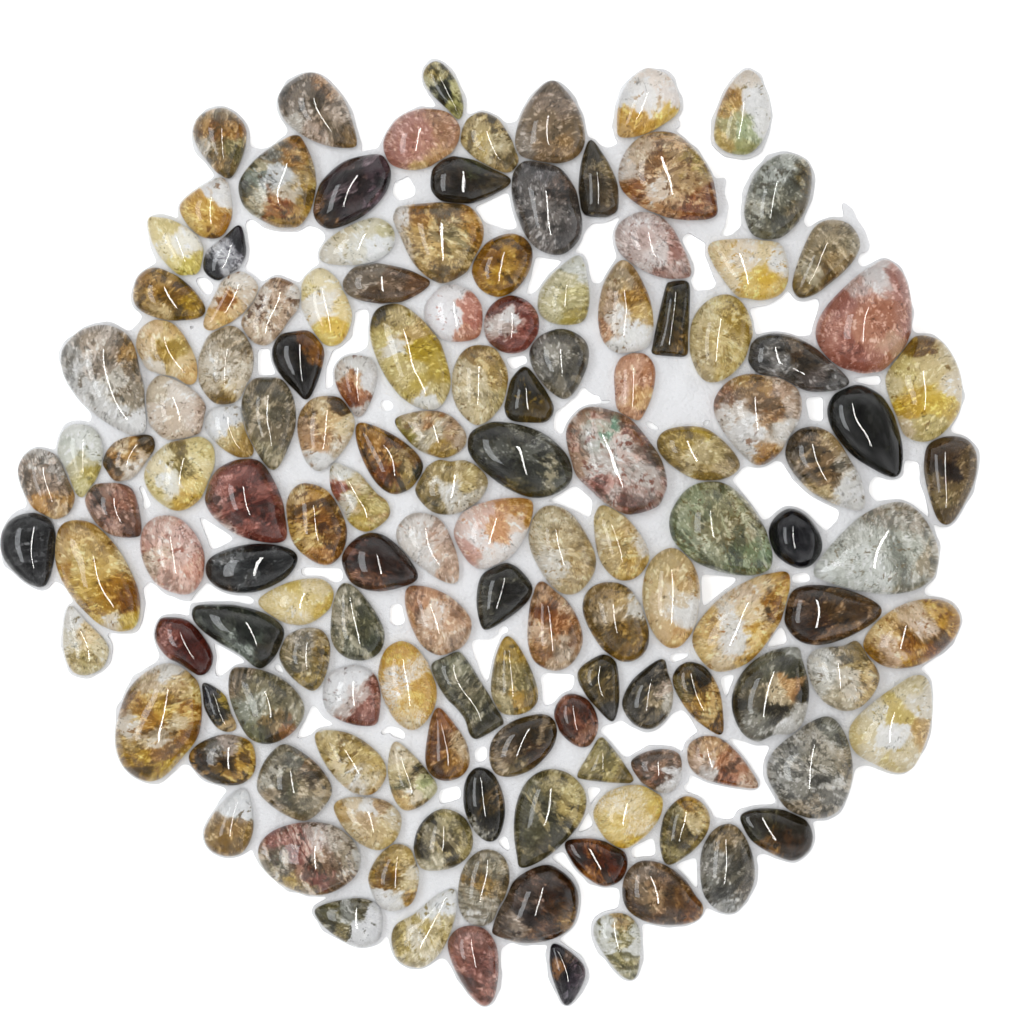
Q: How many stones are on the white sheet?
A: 140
